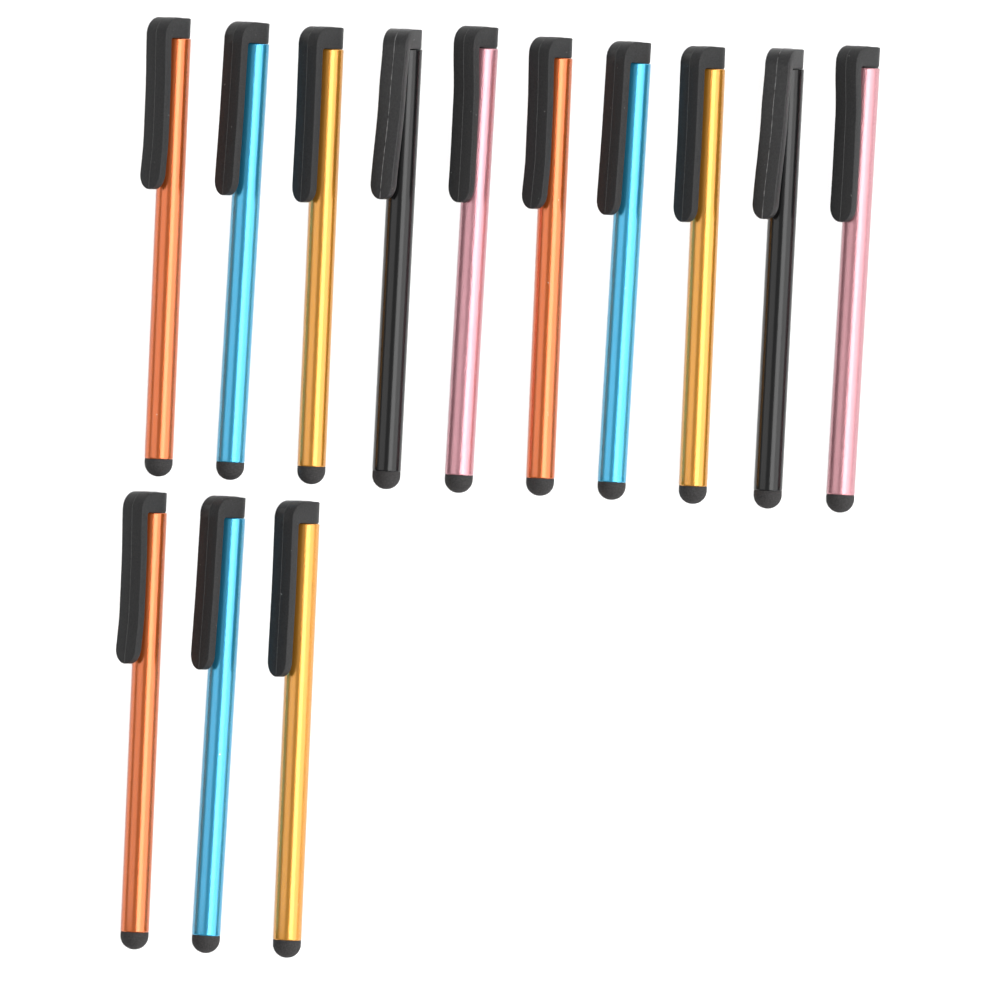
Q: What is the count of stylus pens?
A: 13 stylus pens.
